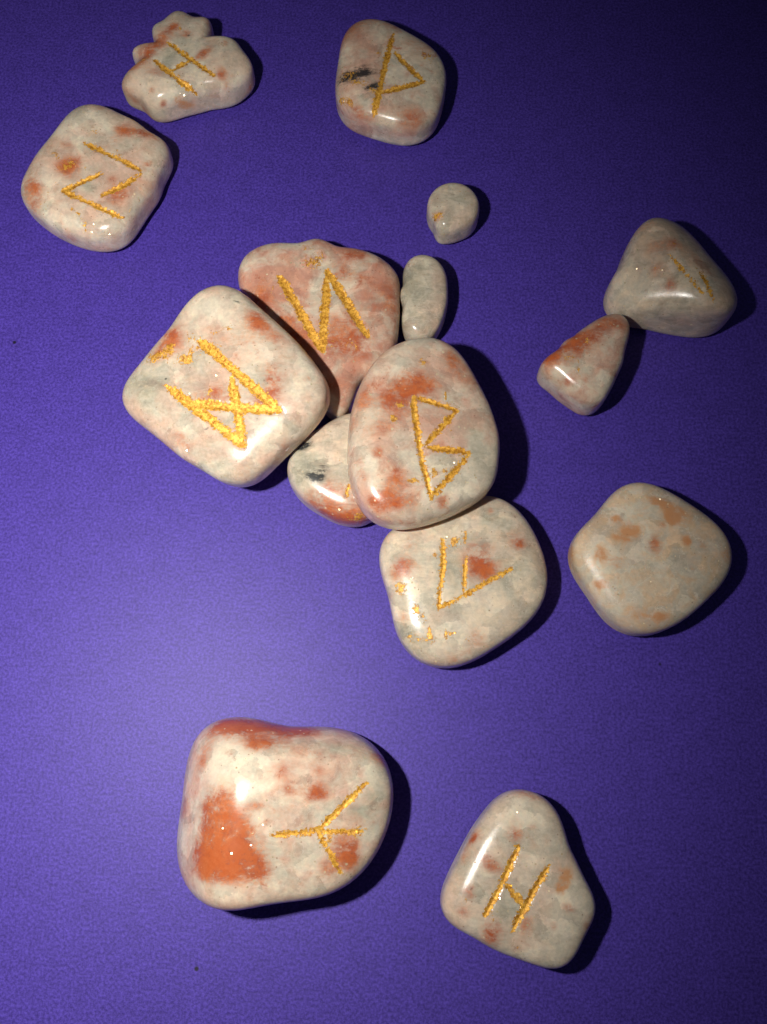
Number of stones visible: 15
